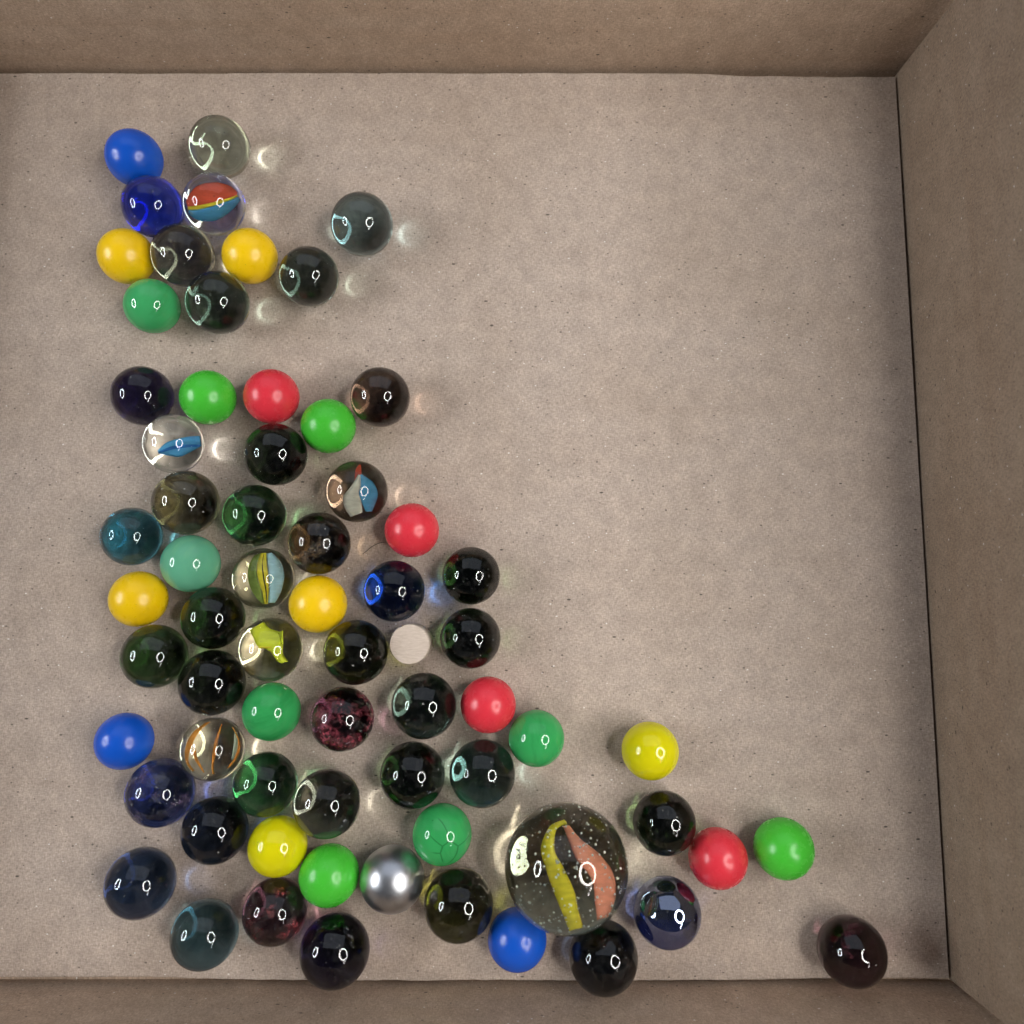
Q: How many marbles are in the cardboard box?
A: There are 67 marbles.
